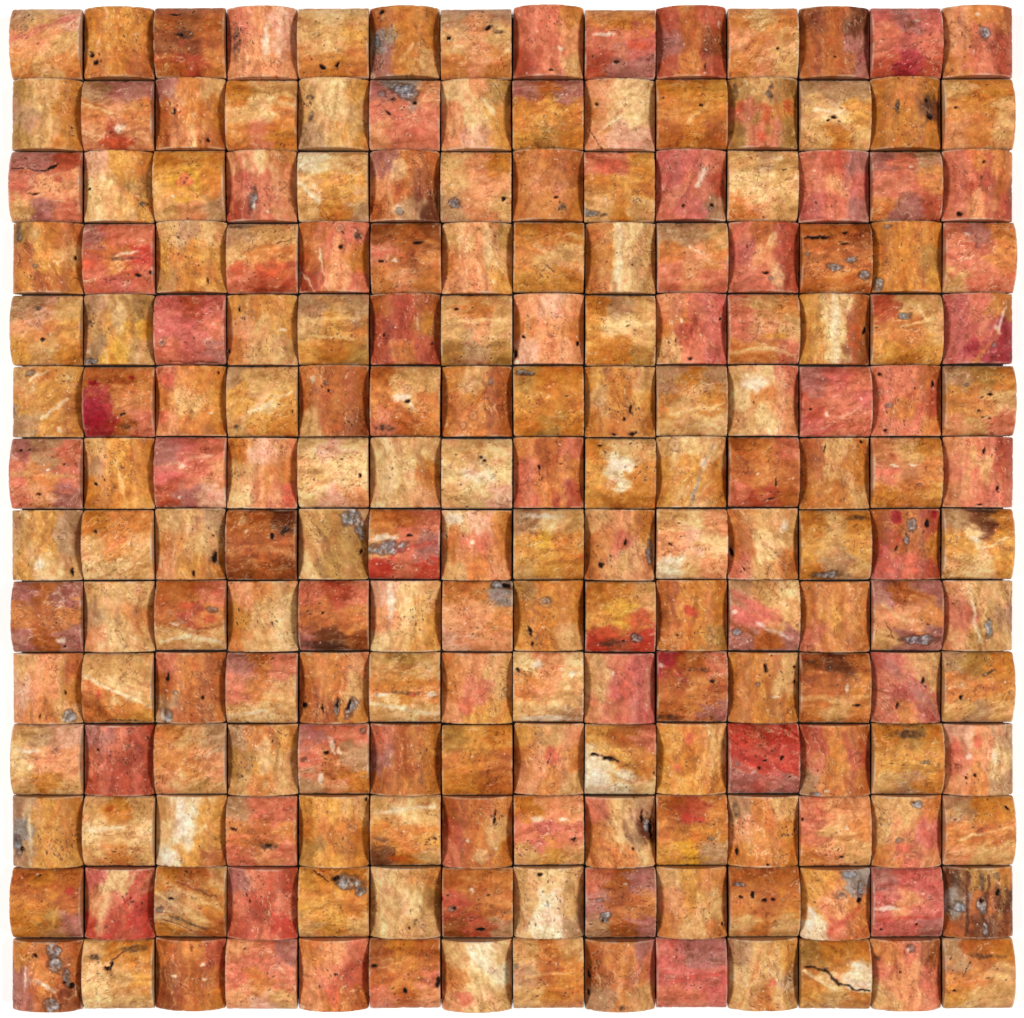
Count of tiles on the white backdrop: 196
